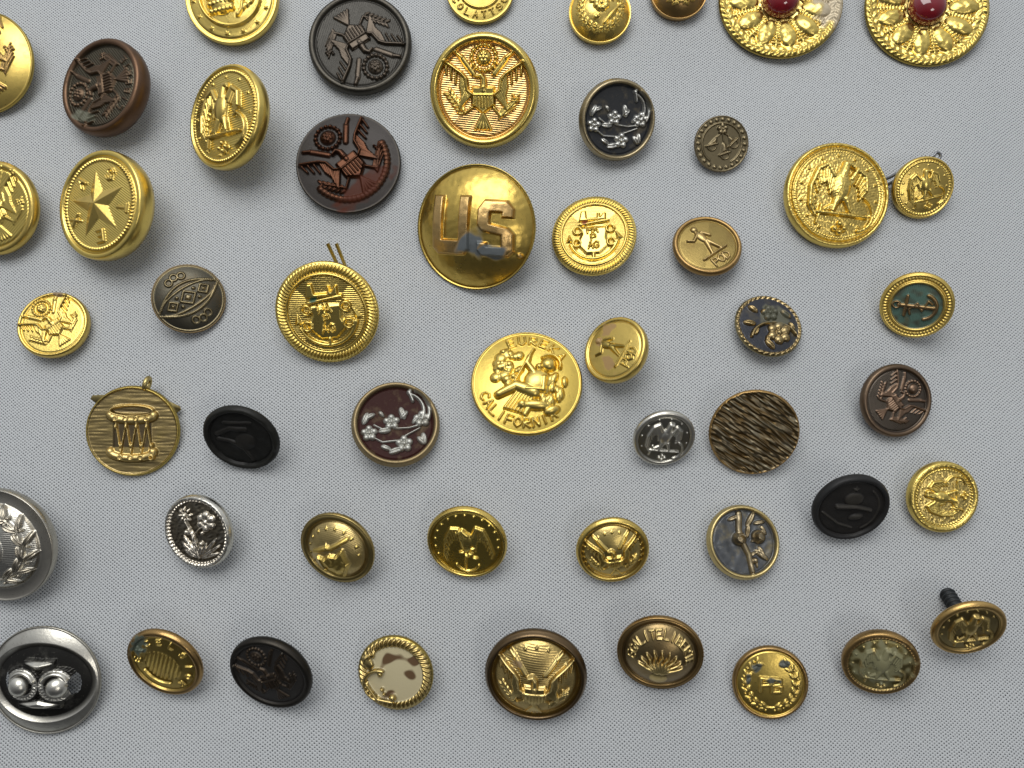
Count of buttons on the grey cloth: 51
